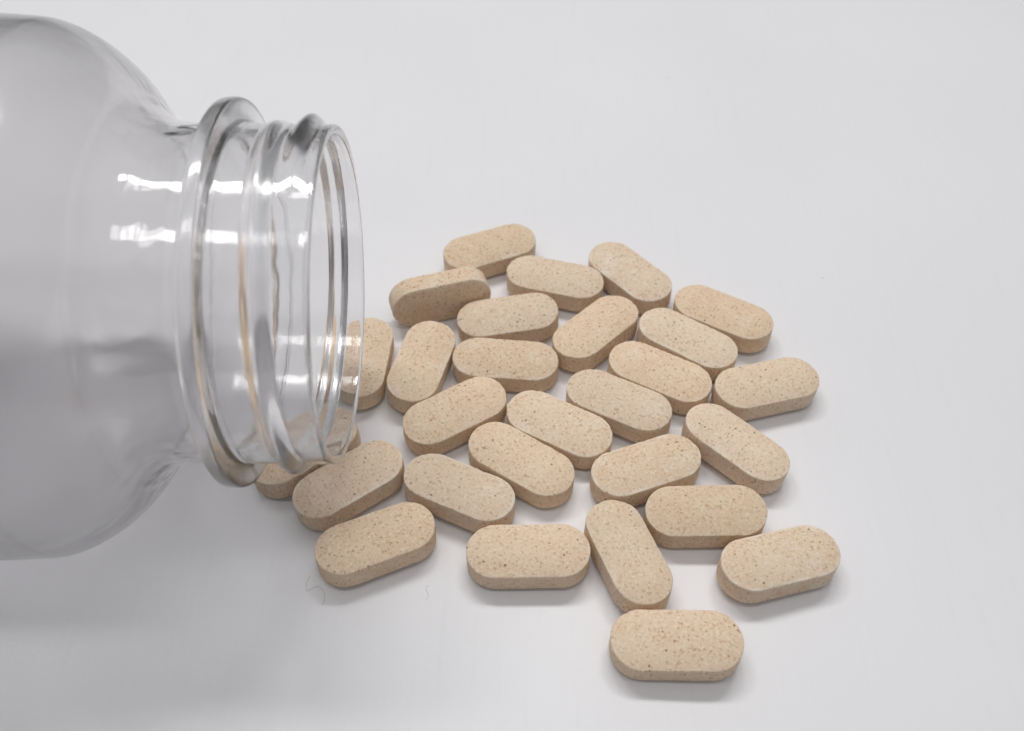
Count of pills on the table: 28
